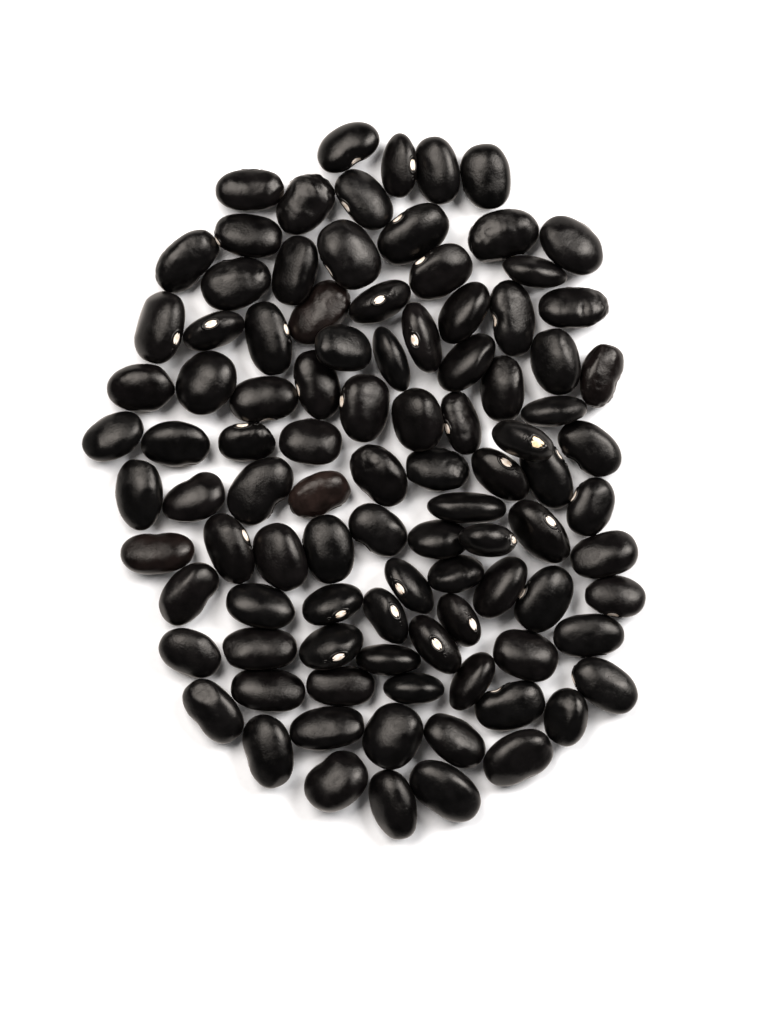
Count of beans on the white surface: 98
